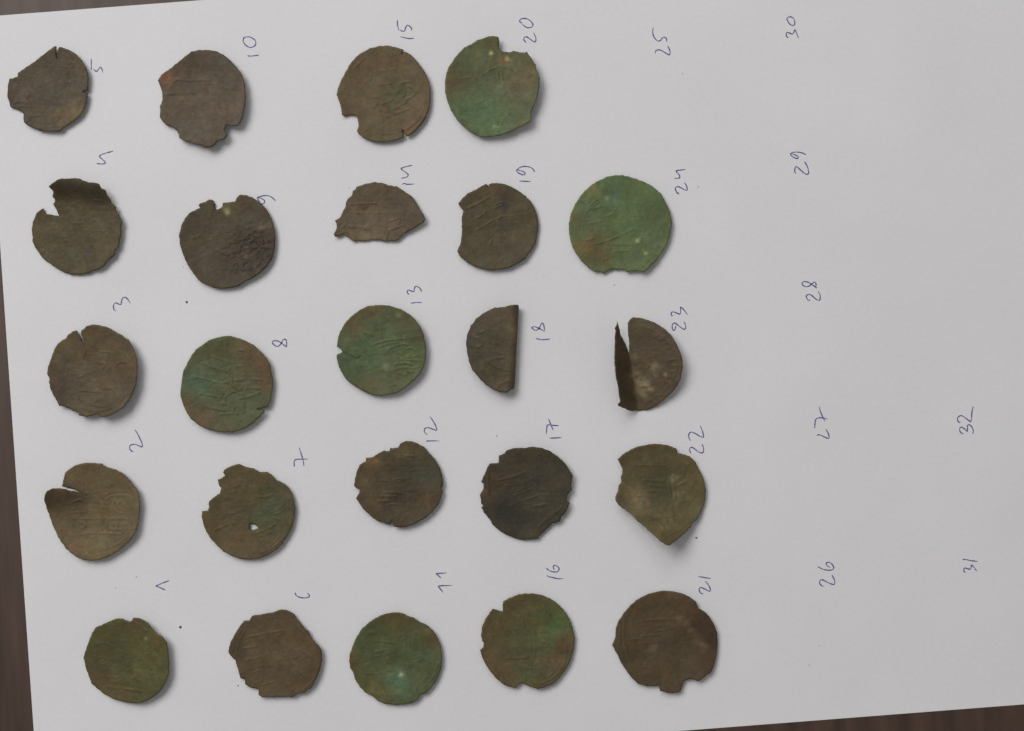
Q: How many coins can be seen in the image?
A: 24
